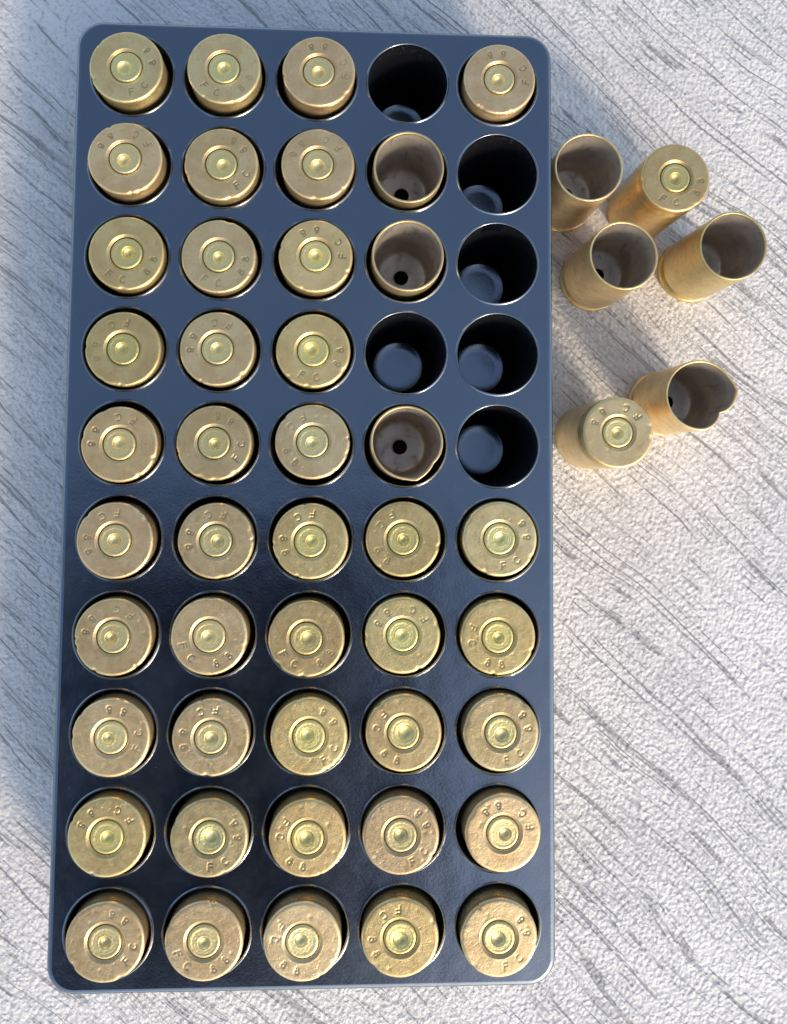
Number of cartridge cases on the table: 50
